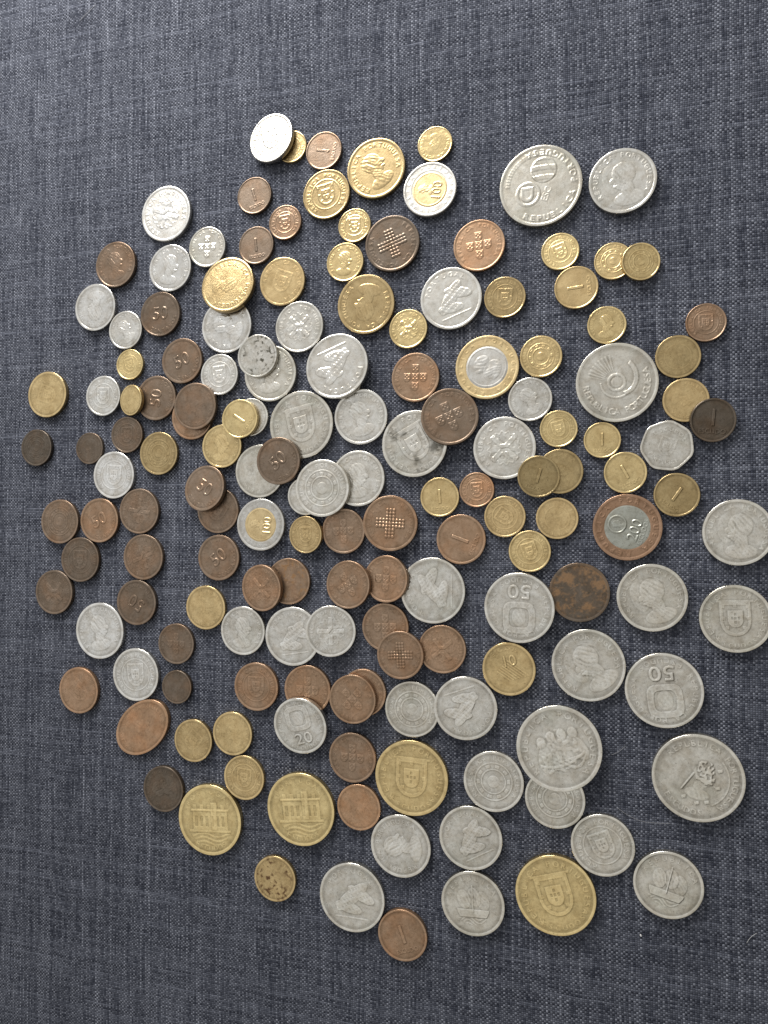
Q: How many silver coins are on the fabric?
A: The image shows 54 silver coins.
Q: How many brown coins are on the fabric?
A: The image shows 54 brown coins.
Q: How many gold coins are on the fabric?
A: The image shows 46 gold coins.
